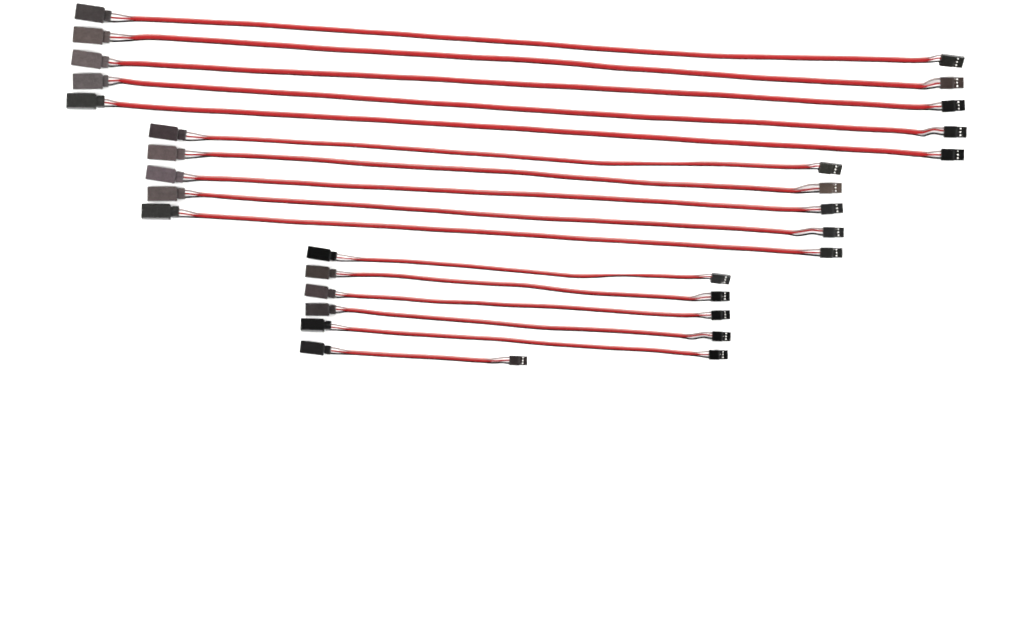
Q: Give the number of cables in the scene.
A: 16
